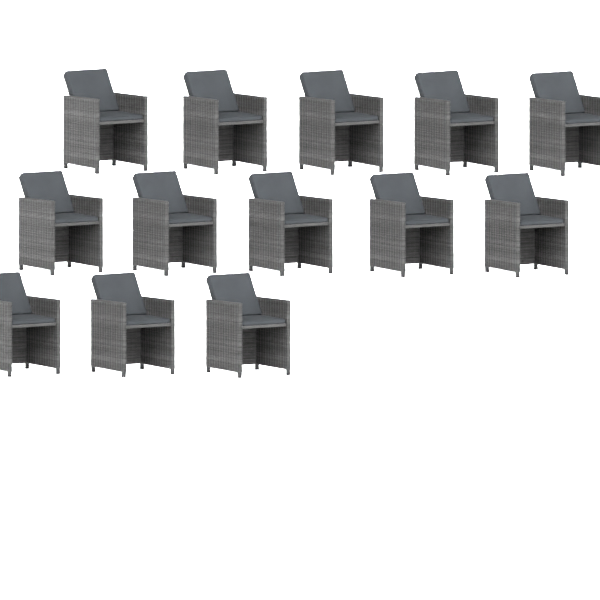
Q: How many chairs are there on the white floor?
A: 13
